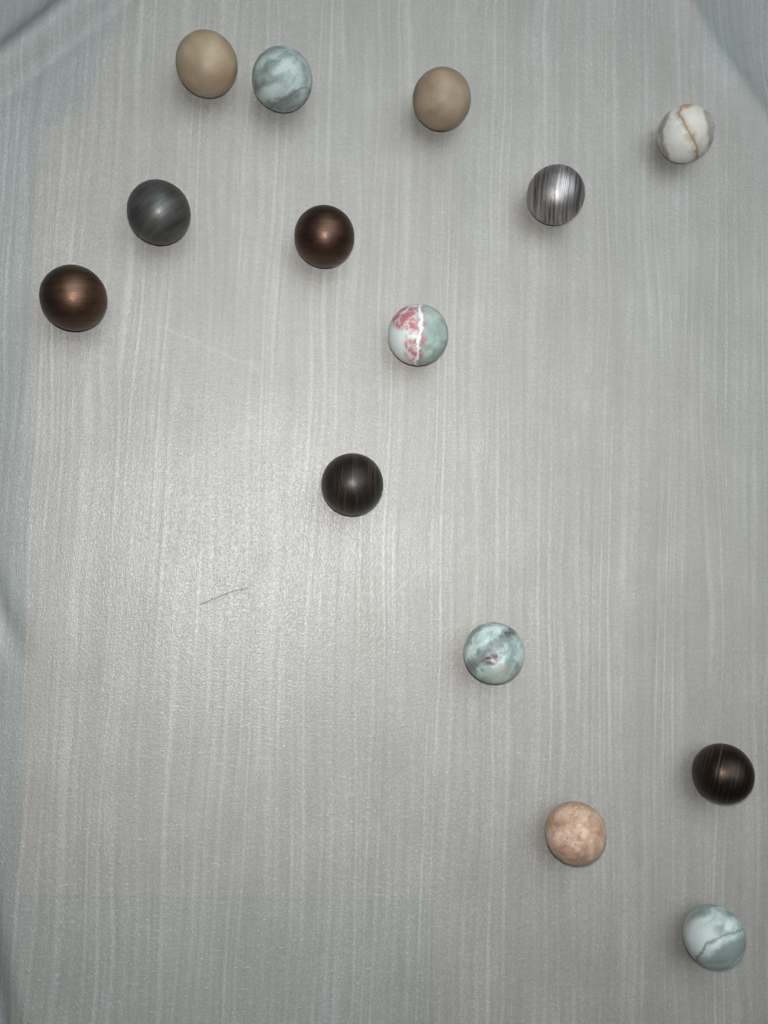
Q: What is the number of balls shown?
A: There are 14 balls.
